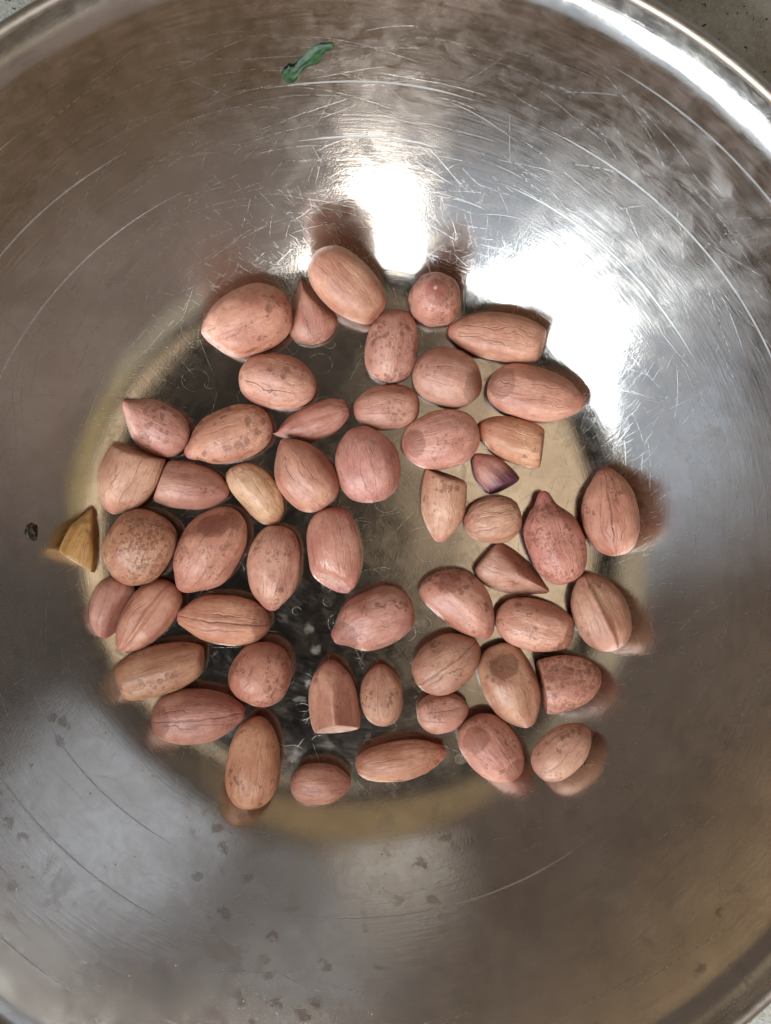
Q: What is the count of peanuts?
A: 52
